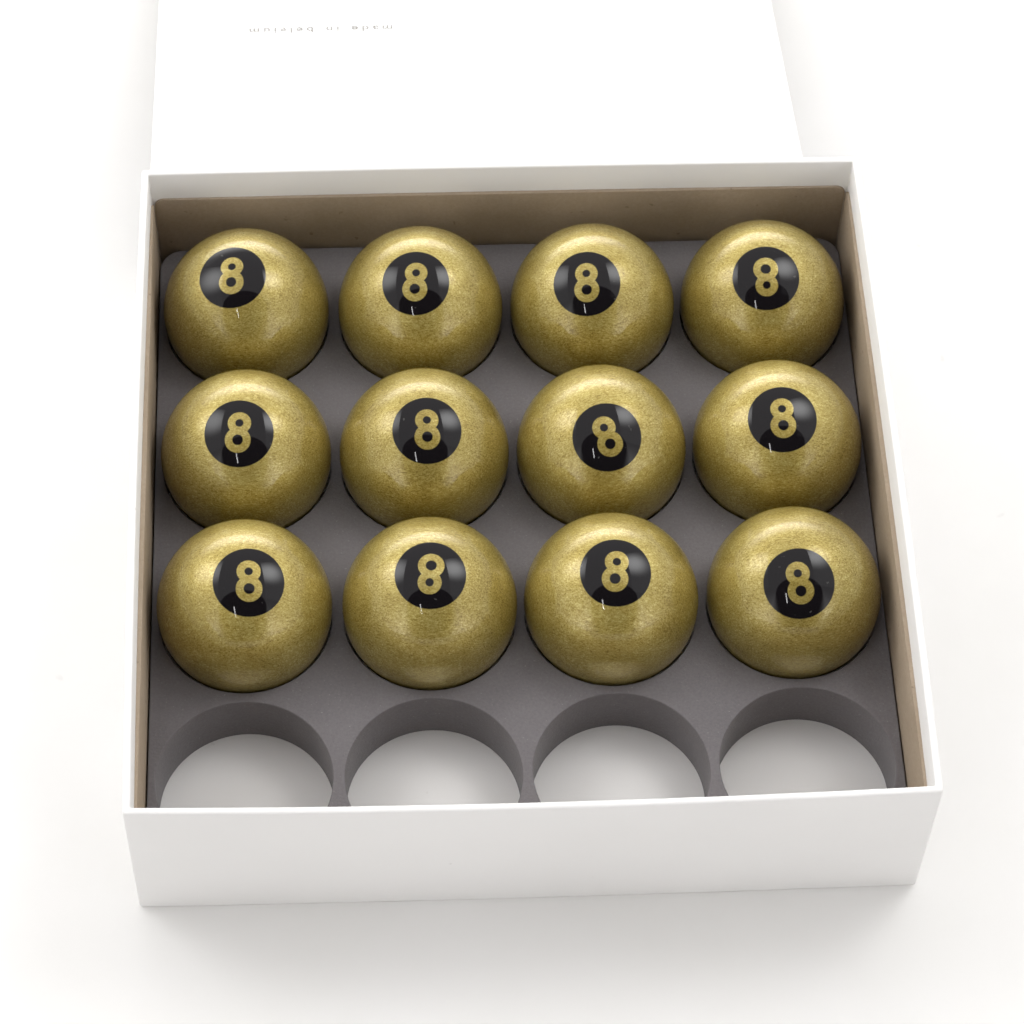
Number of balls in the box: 12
